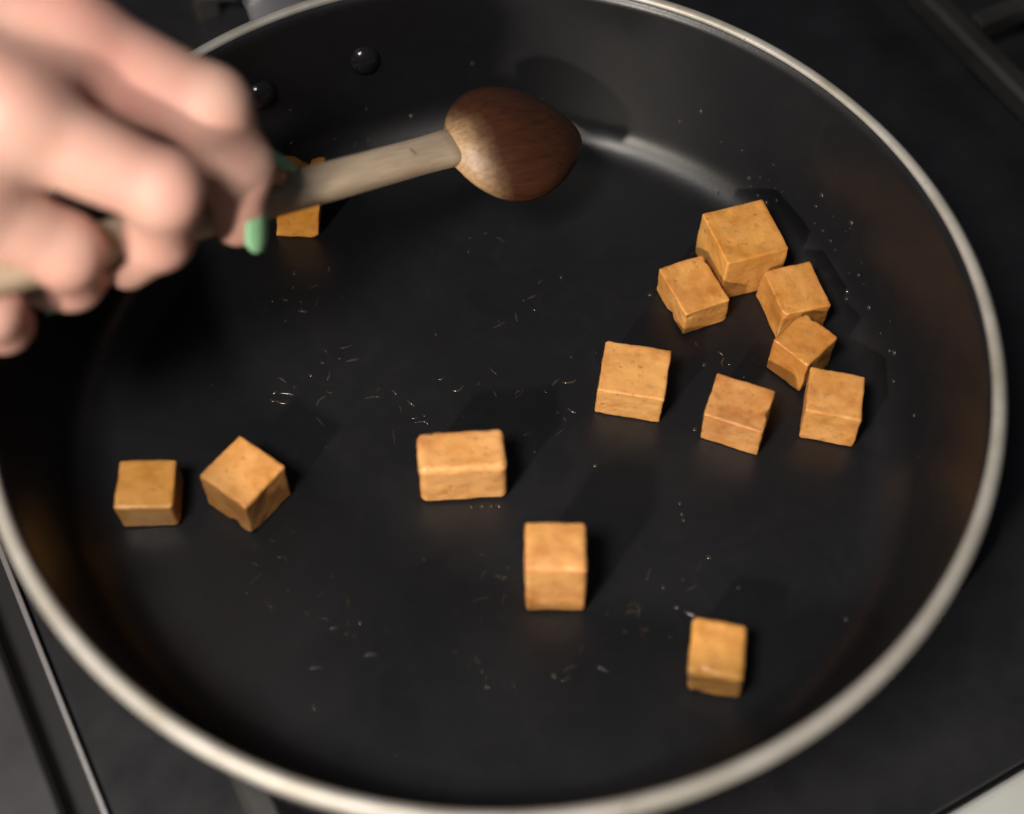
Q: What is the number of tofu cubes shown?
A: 13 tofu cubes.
